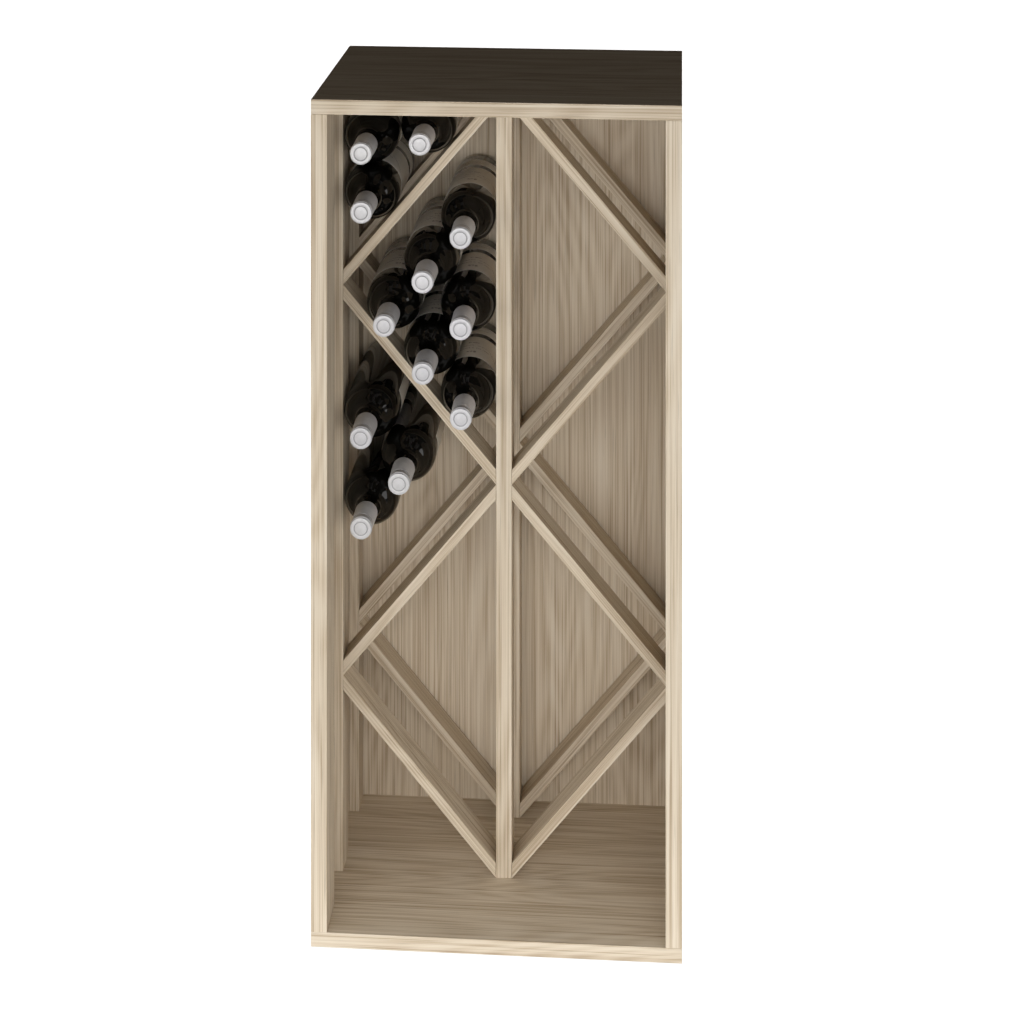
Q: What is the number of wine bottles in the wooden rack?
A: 12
